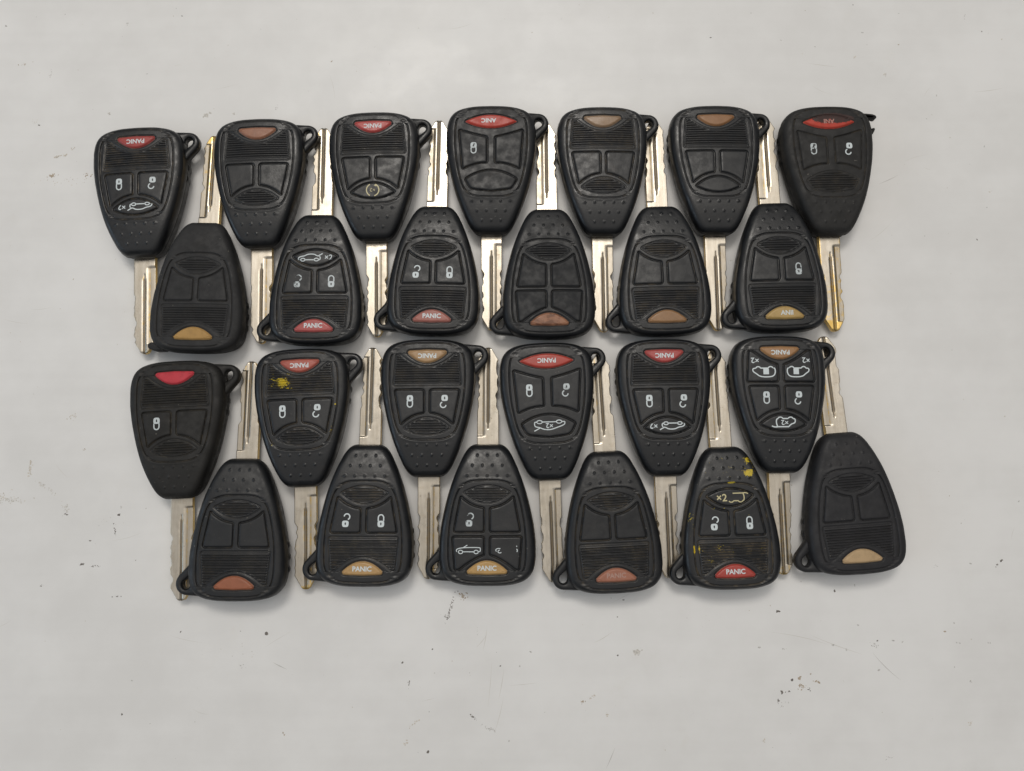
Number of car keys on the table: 25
